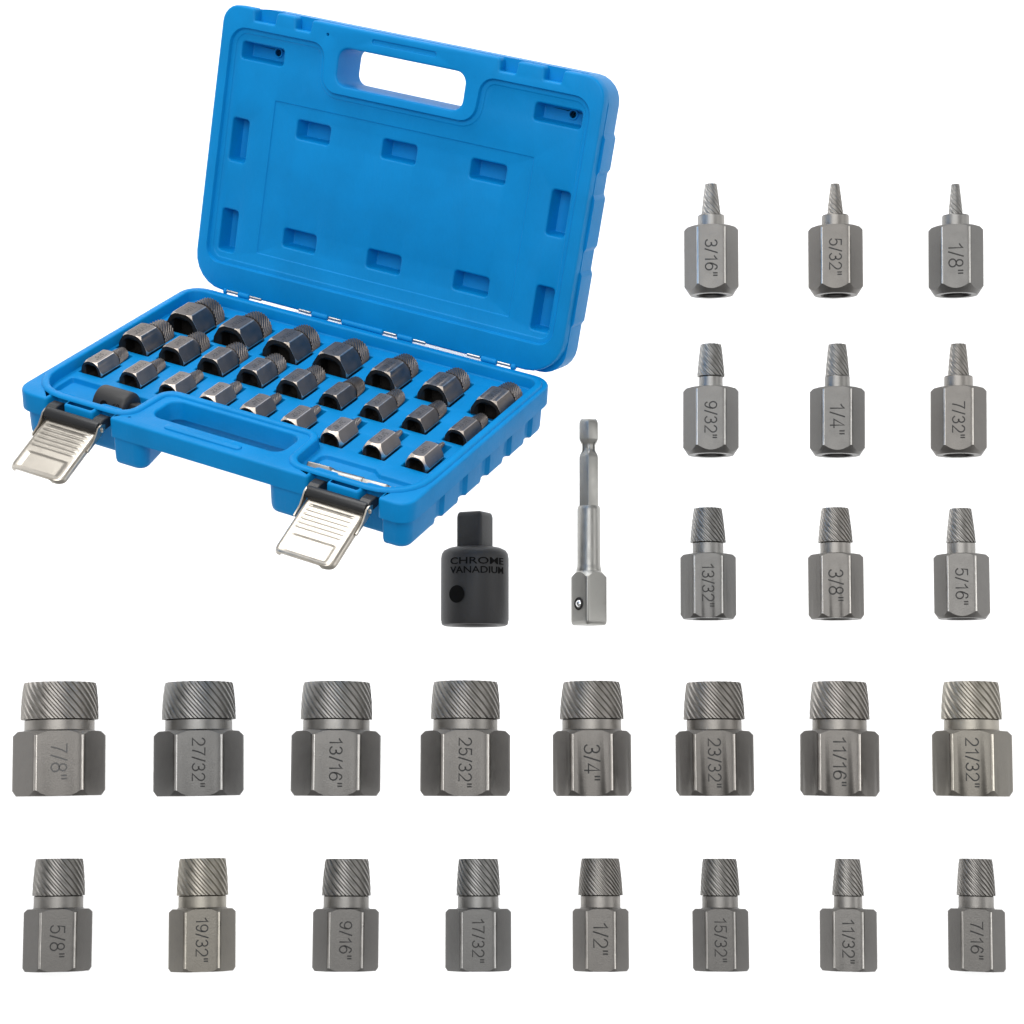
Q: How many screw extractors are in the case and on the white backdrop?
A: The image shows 50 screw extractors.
